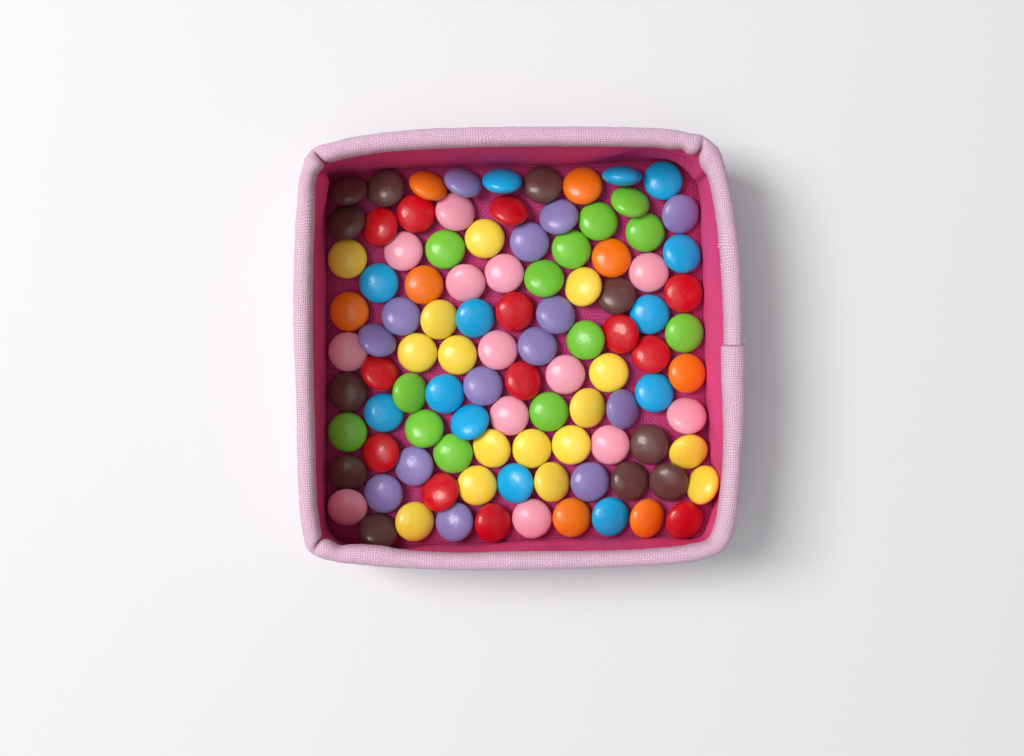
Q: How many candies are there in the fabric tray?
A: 101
